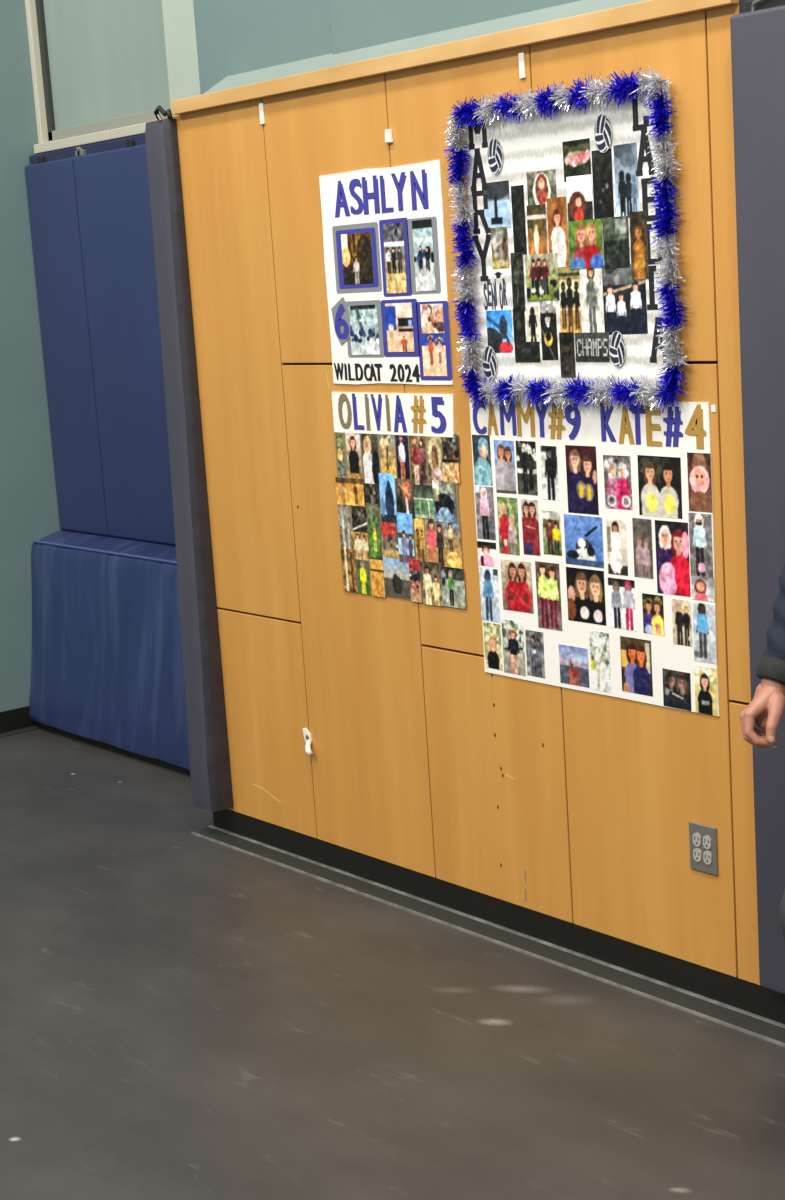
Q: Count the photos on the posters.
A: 98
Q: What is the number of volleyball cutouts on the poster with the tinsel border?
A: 4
